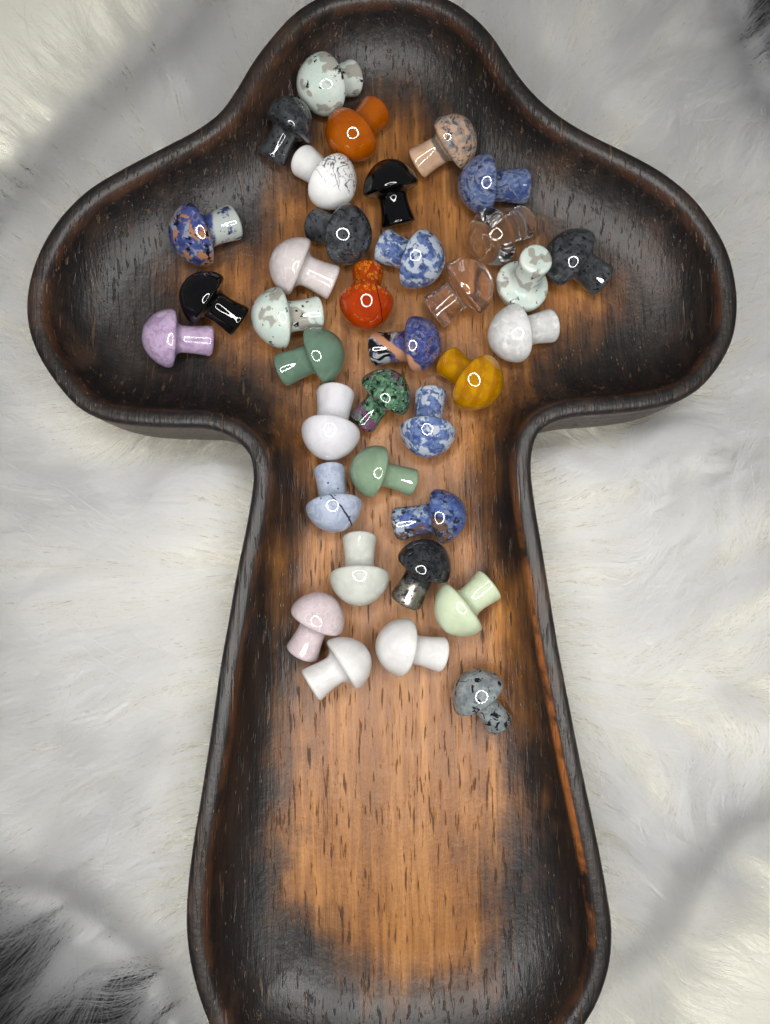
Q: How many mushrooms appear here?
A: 36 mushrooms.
